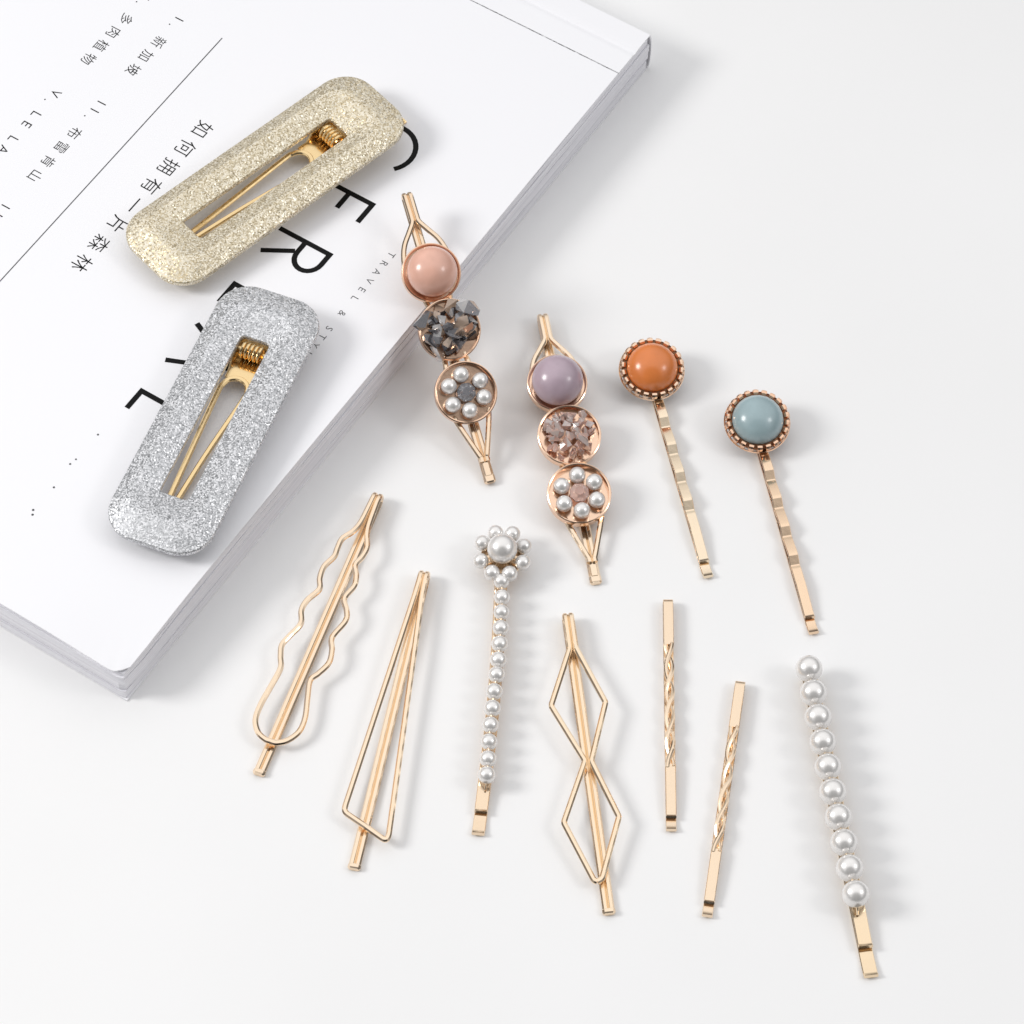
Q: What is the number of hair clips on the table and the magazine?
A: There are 13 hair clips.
